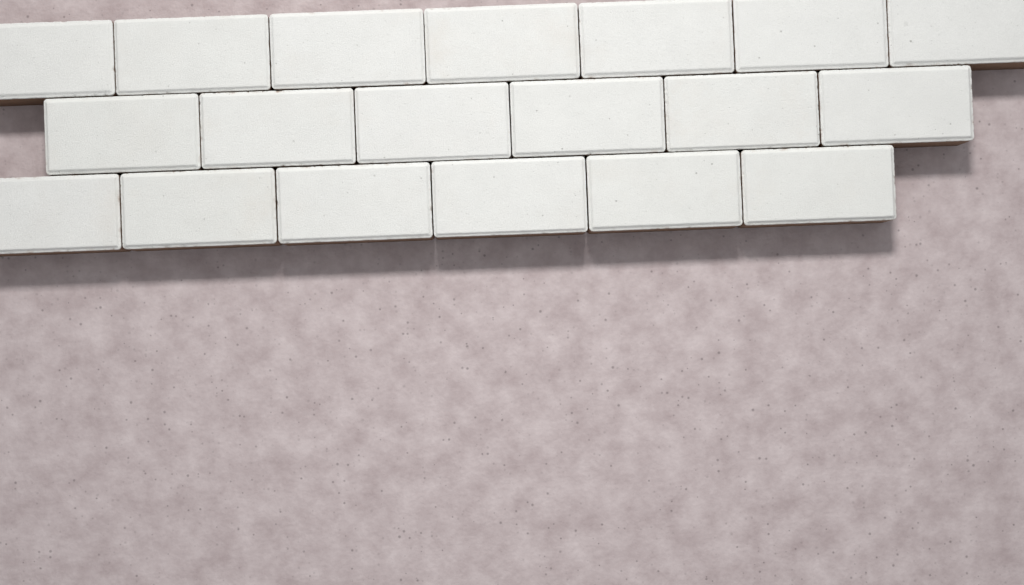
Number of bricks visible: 19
